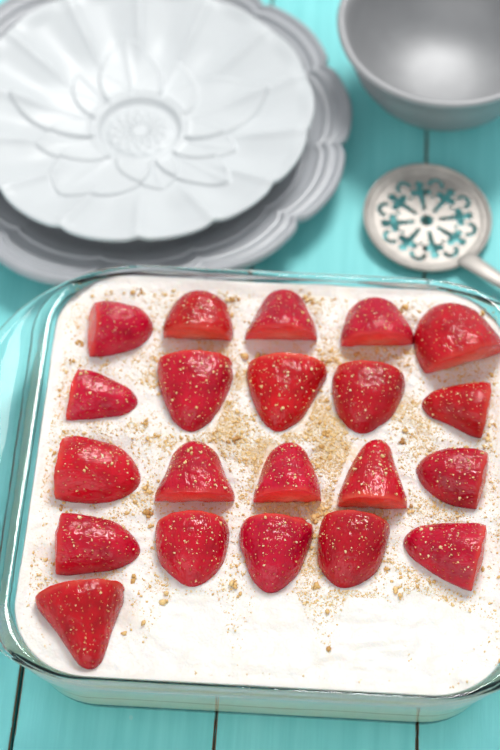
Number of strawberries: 21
